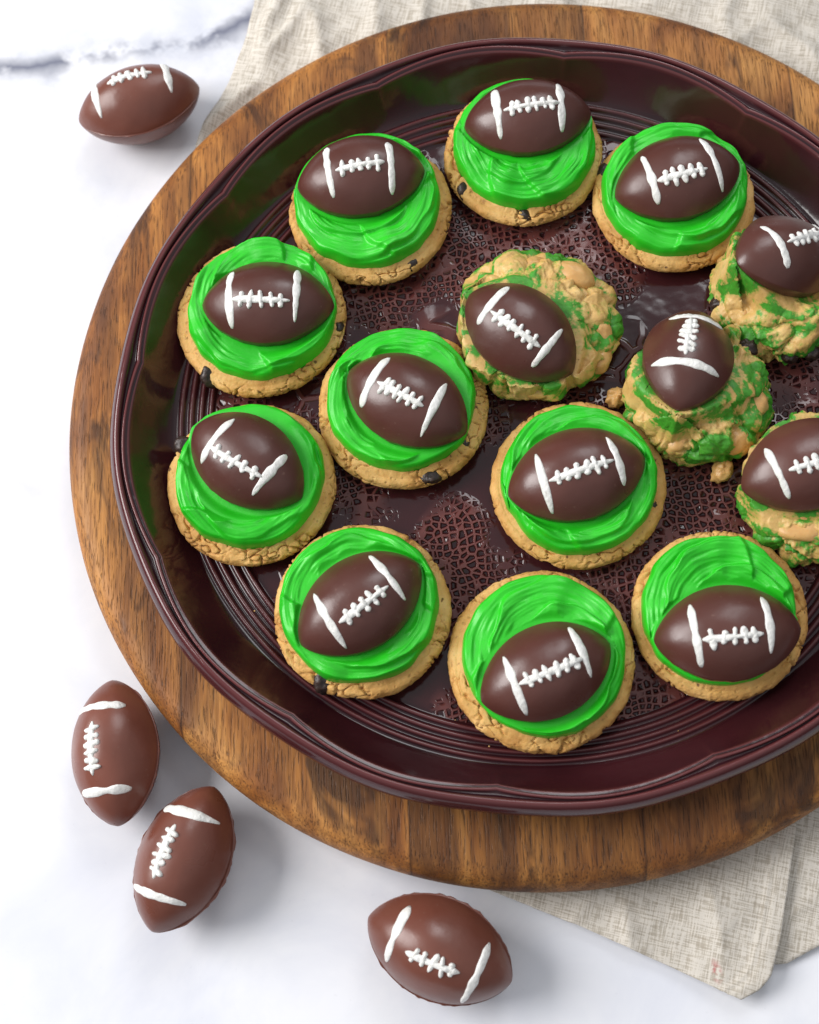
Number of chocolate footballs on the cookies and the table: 18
